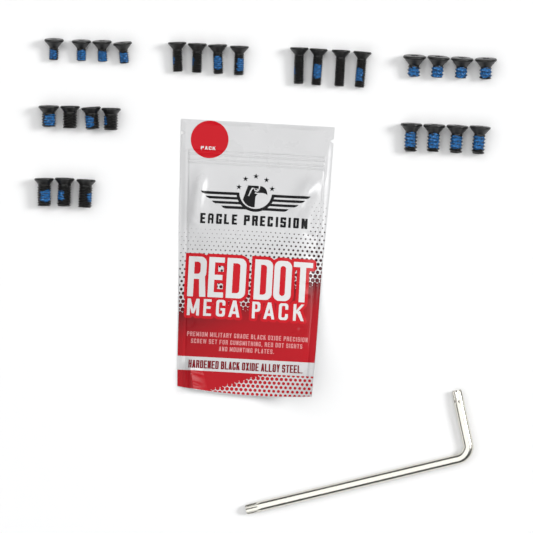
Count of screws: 27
